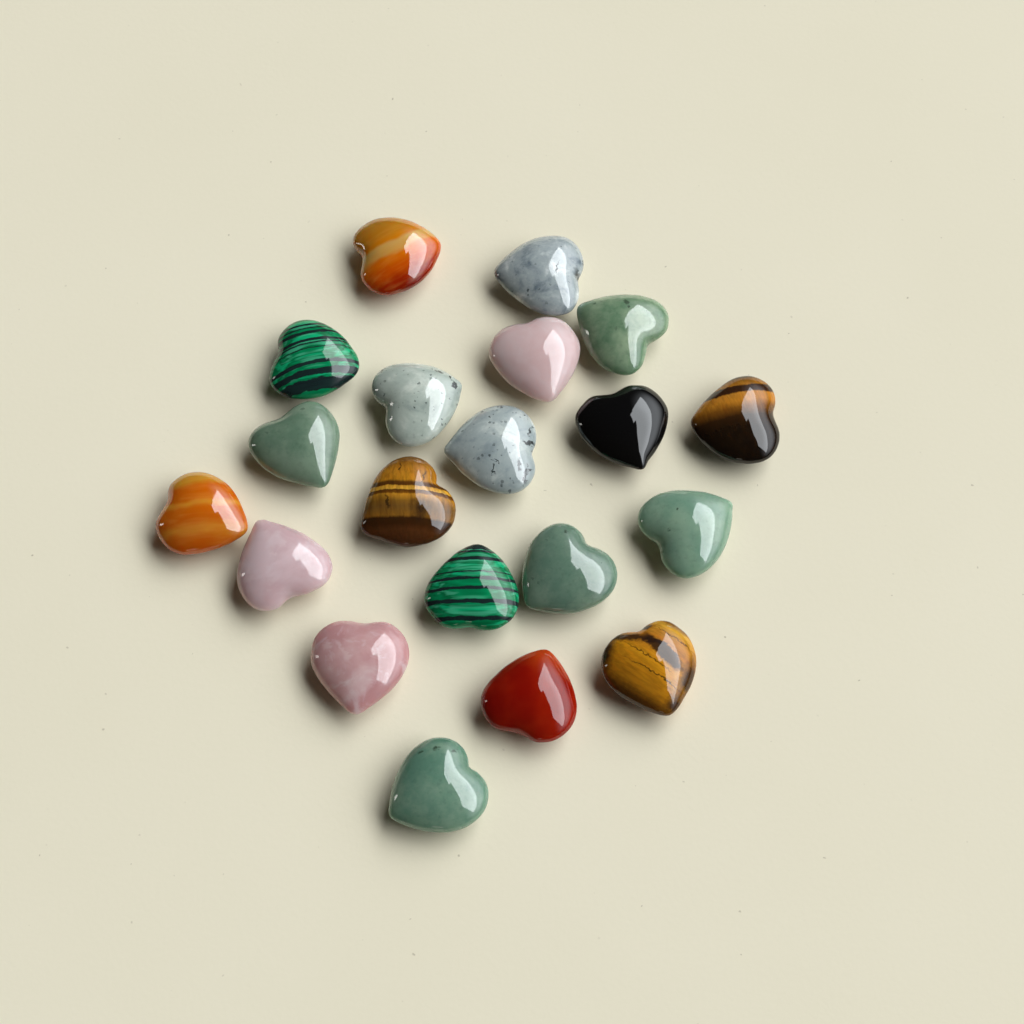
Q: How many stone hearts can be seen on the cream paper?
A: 20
